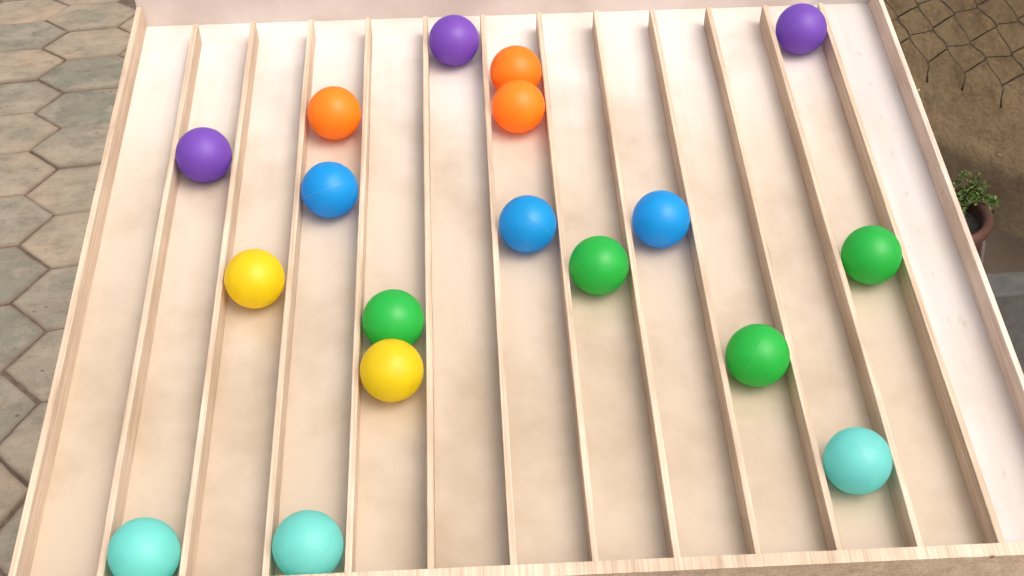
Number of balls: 18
